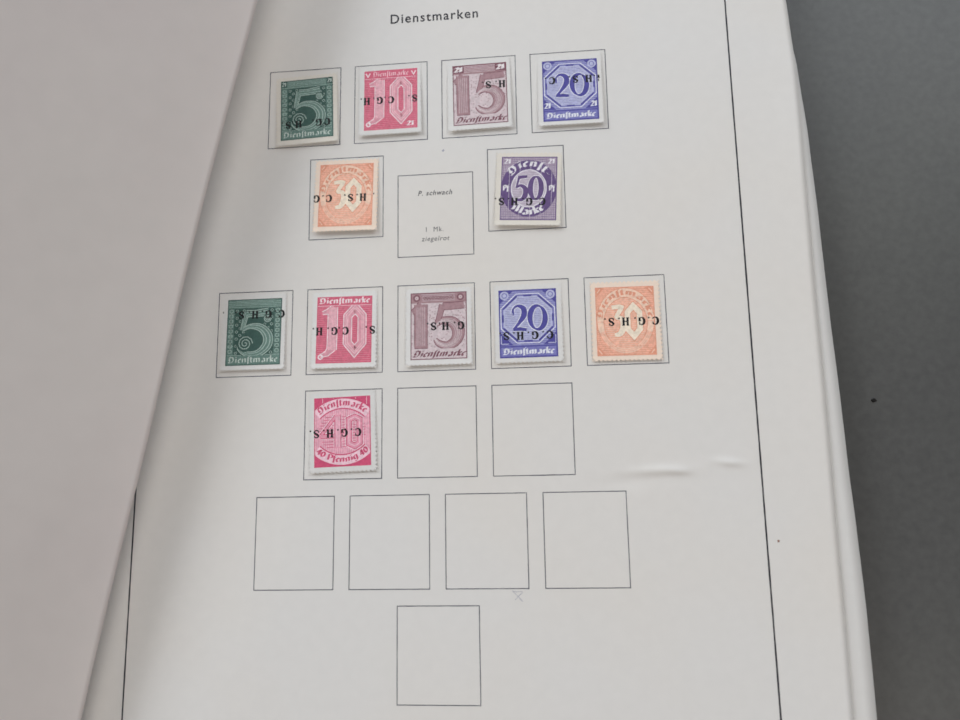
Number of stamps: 12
